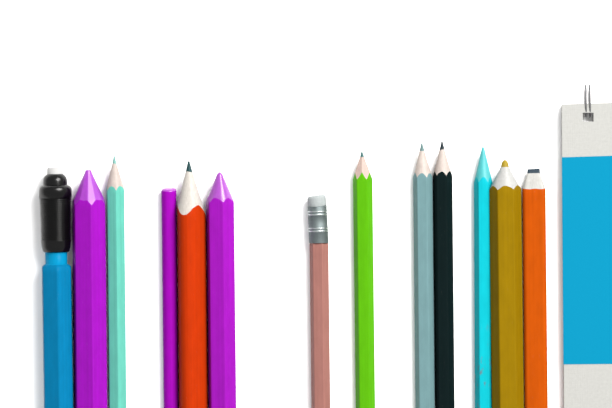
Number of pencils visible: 13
